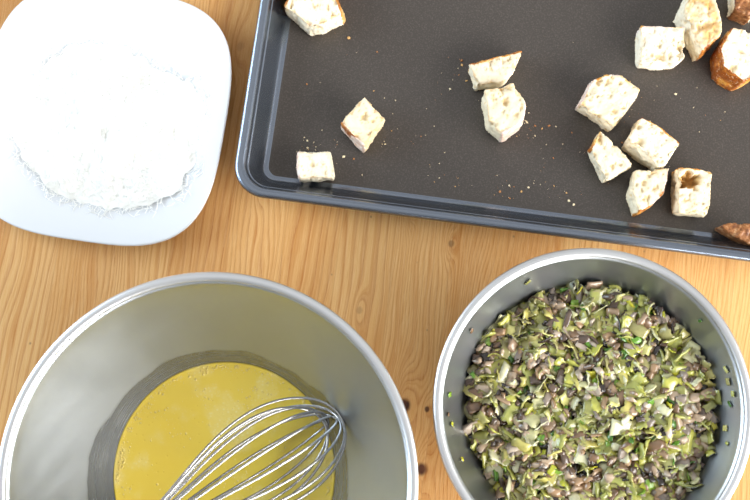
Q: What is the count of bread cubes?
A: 15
